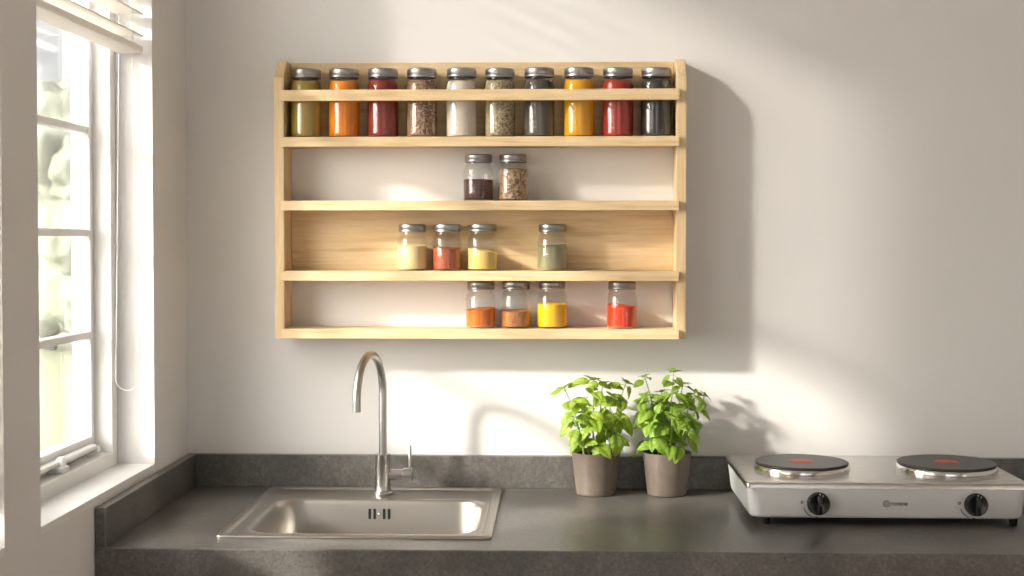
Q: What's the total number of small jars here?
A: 10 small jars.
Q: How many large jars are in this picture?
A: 10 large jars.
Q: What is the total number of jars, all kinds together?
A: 20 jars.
